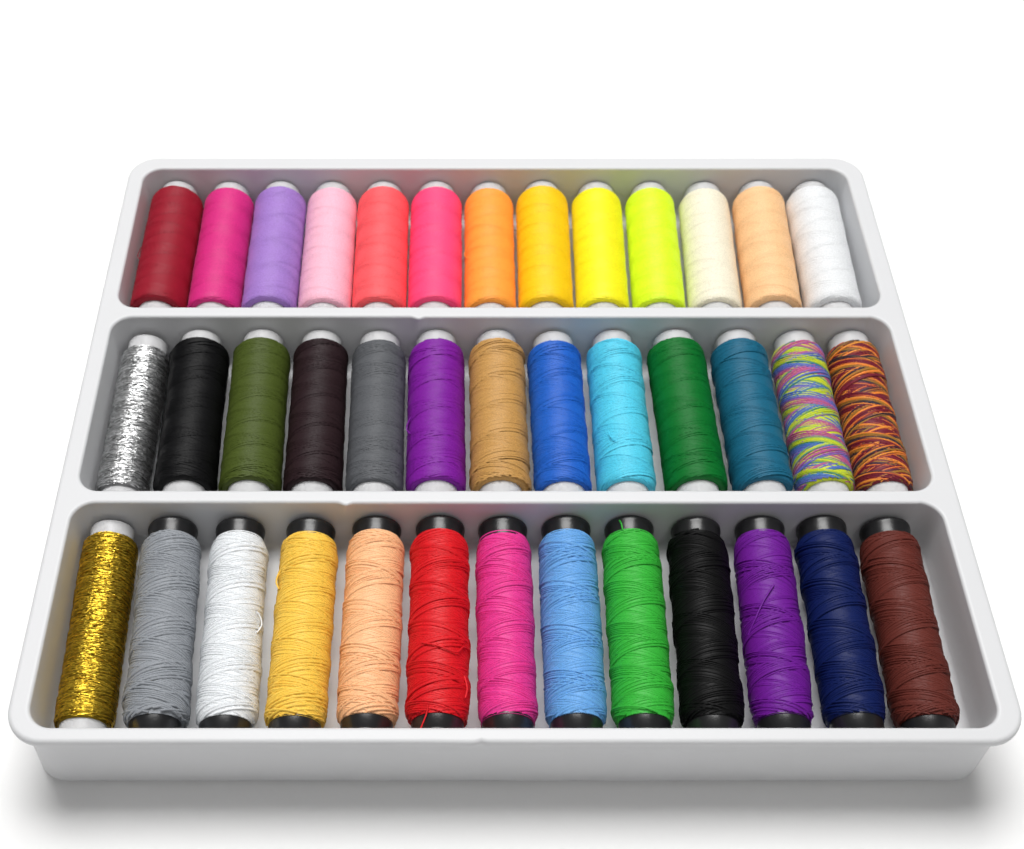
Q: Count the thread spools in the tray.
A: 39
